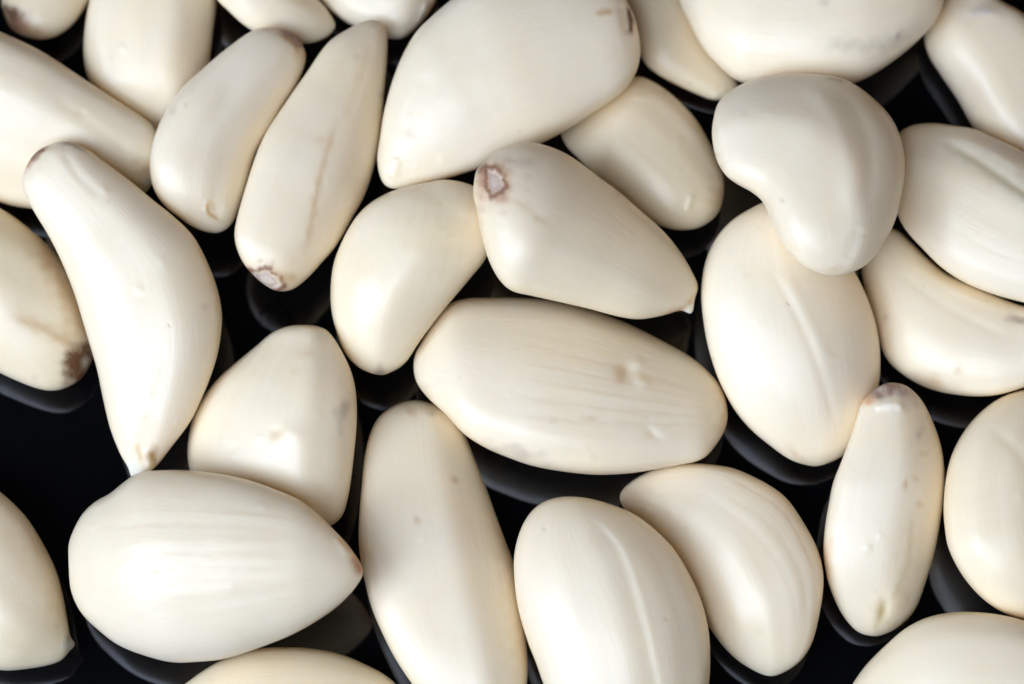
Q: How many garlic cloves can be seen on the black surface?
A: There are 31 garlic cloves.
